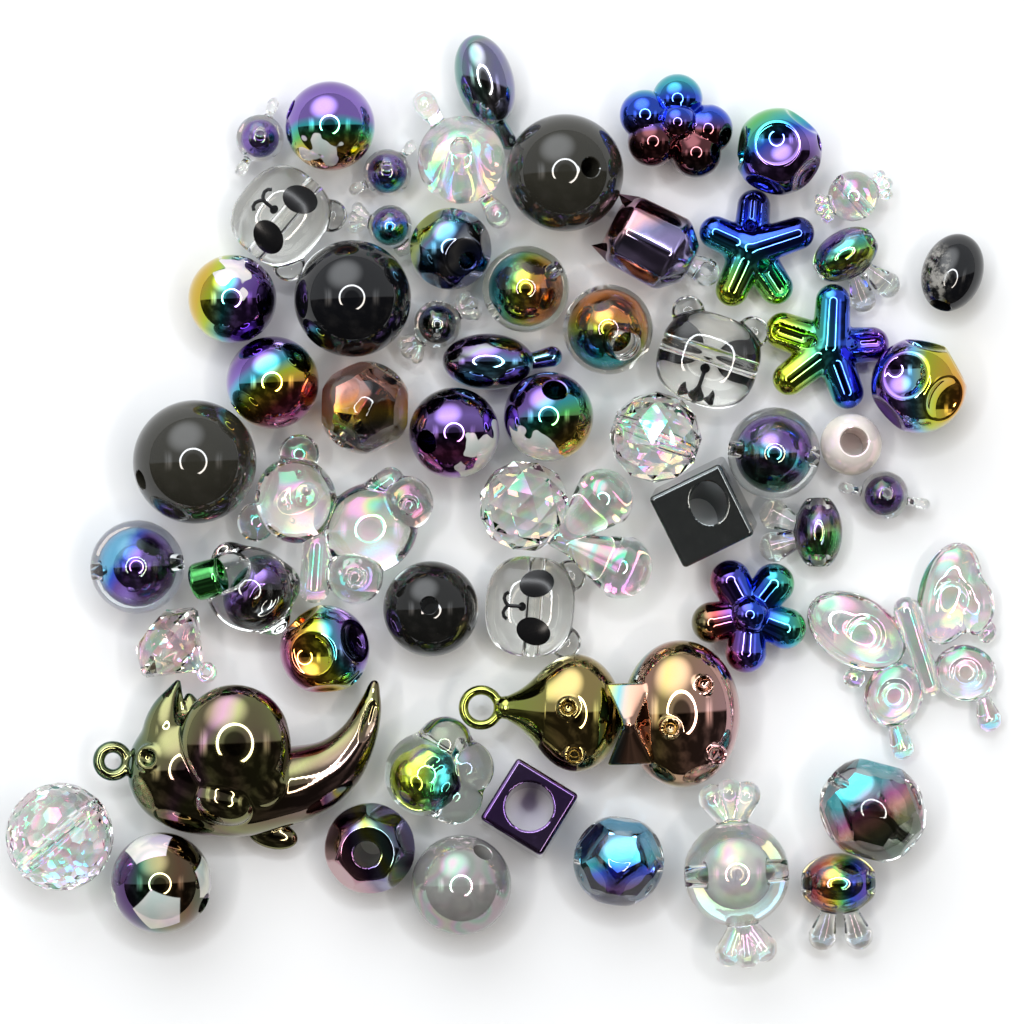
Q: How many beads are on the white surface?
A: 58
